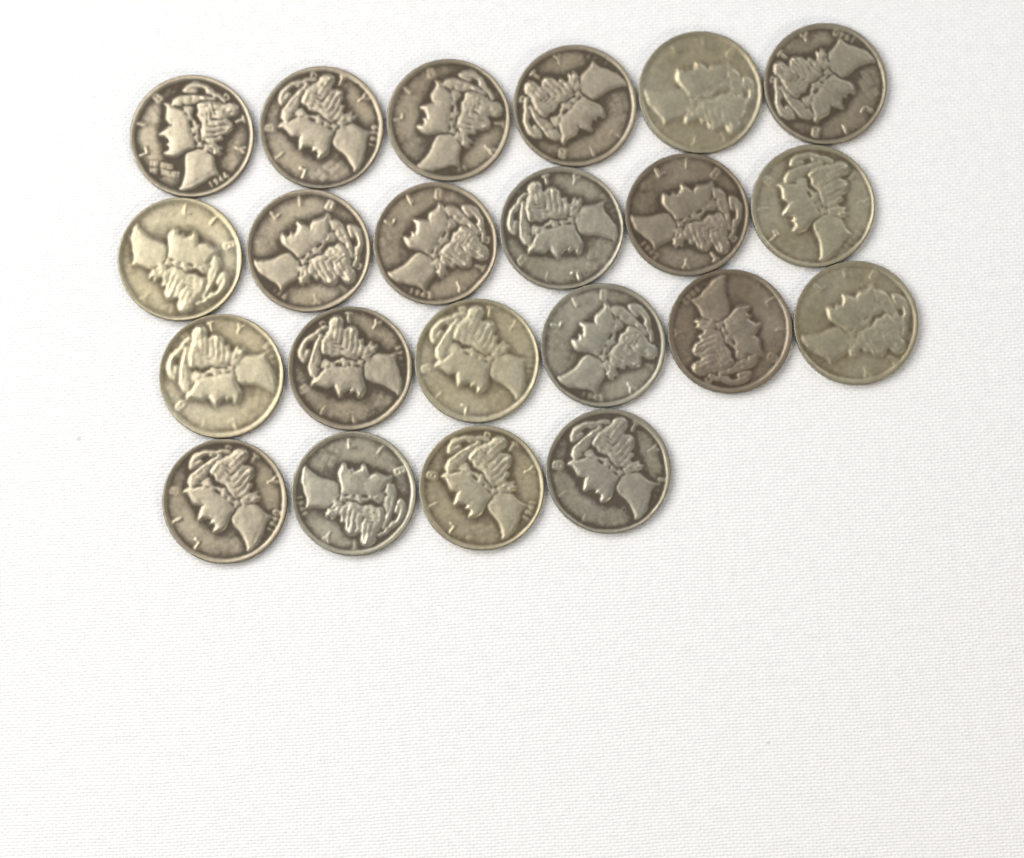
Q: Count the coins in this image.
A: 22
